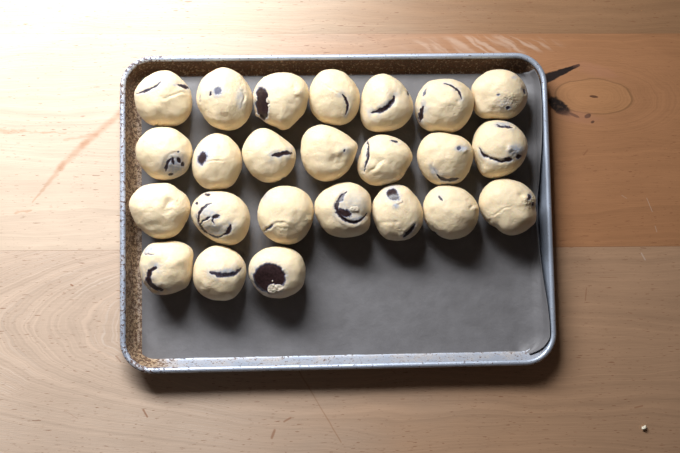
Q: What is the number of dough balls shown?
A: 24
